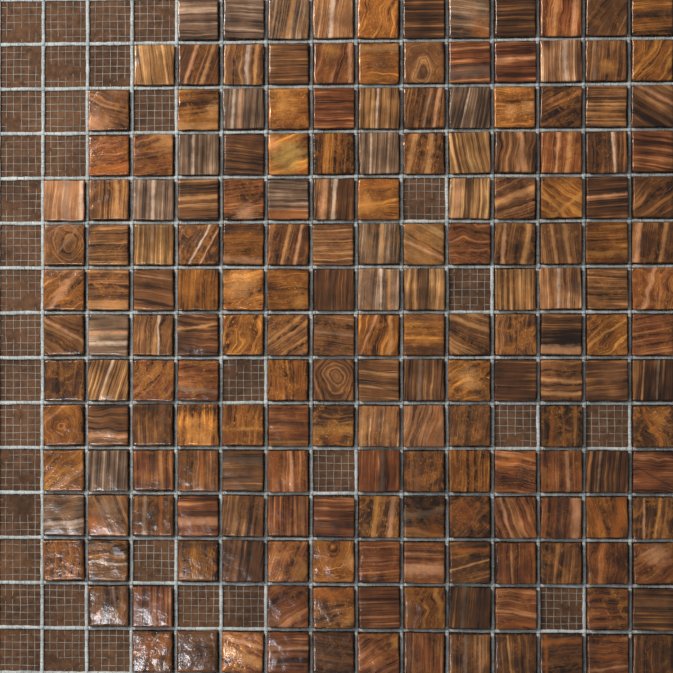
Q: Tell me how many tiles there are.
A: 189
